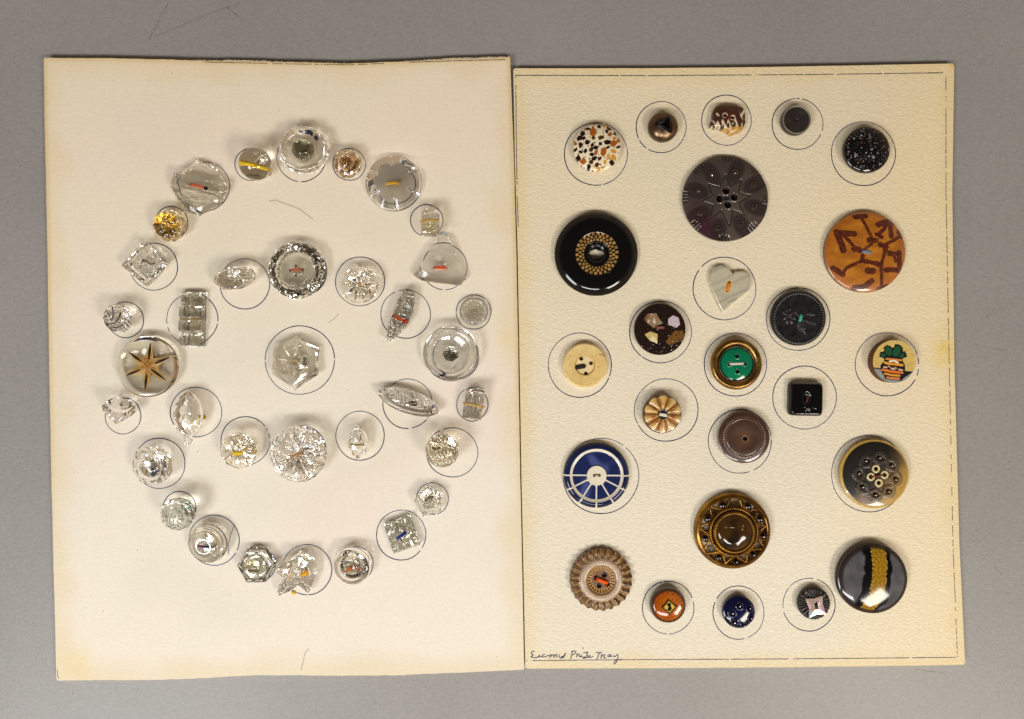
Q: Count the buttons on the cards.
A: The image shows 60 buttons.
